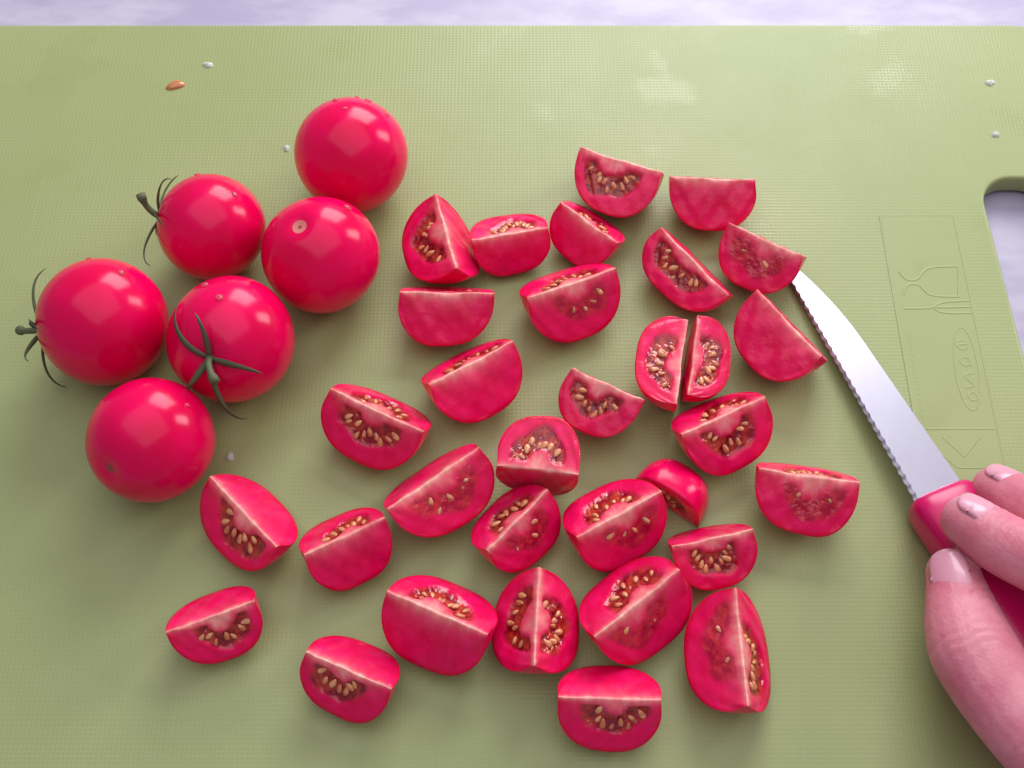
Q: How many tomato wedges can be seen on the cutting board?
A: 32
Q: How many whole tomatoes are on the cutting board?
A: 6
